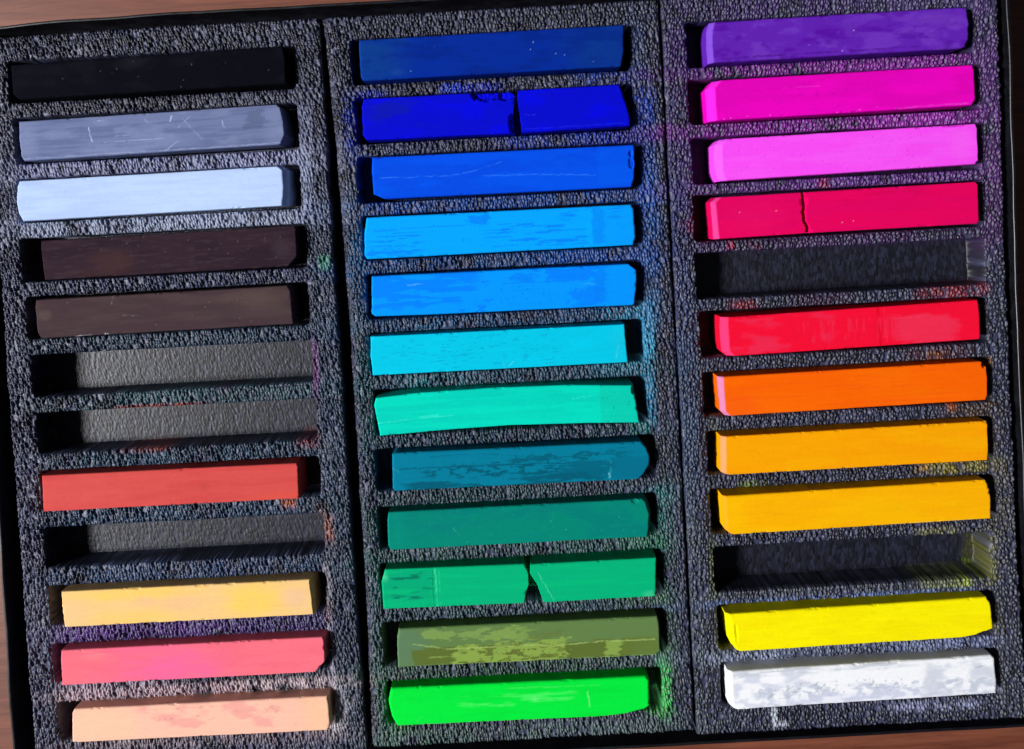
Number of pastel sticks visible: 31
